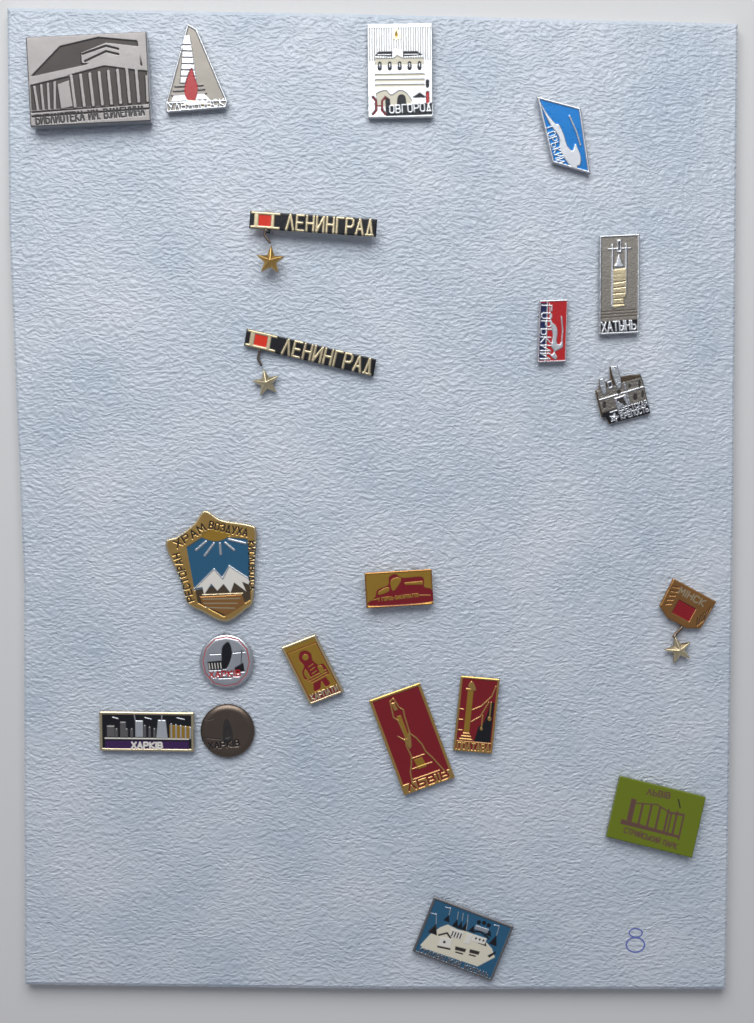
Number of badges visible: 20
